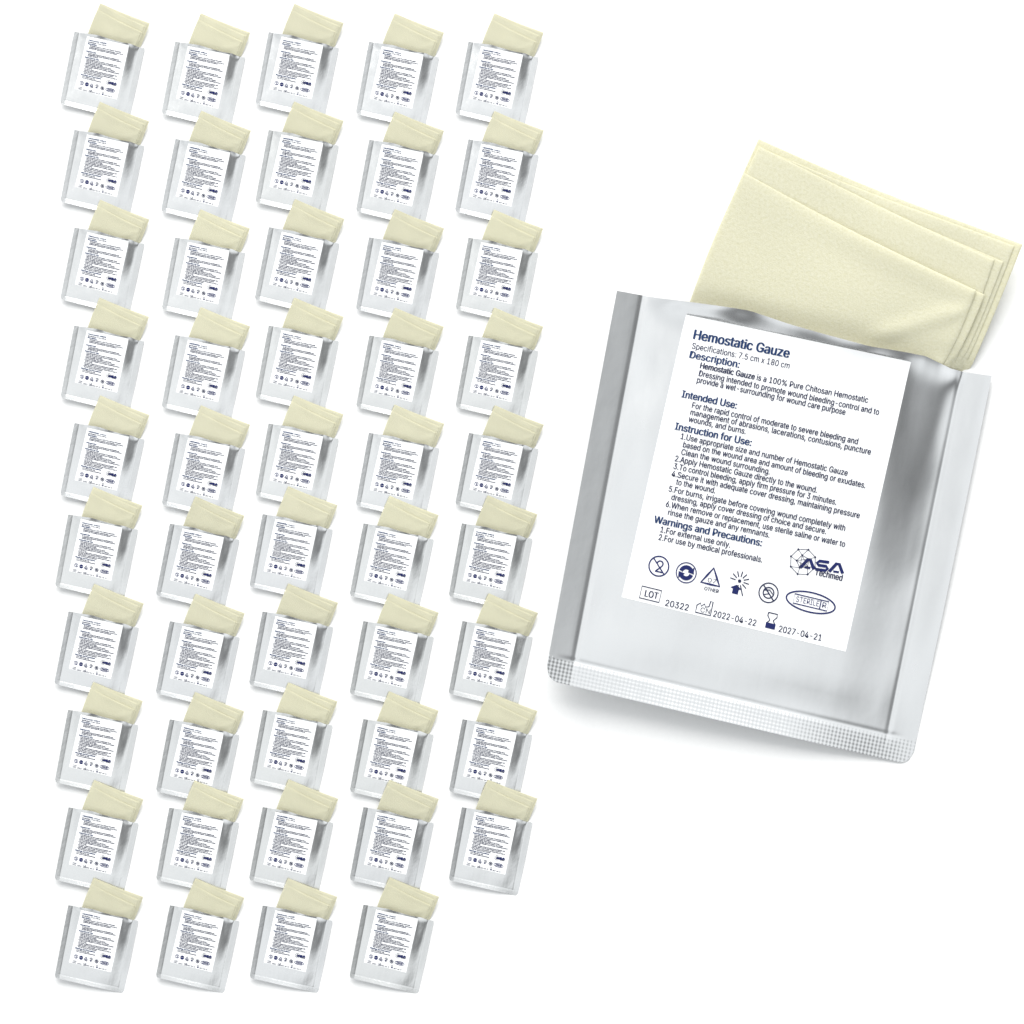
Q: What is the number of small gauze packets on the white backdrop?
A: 49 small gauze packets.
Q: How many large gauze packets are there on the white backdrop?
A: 1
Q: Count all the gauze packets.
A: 50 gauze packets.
